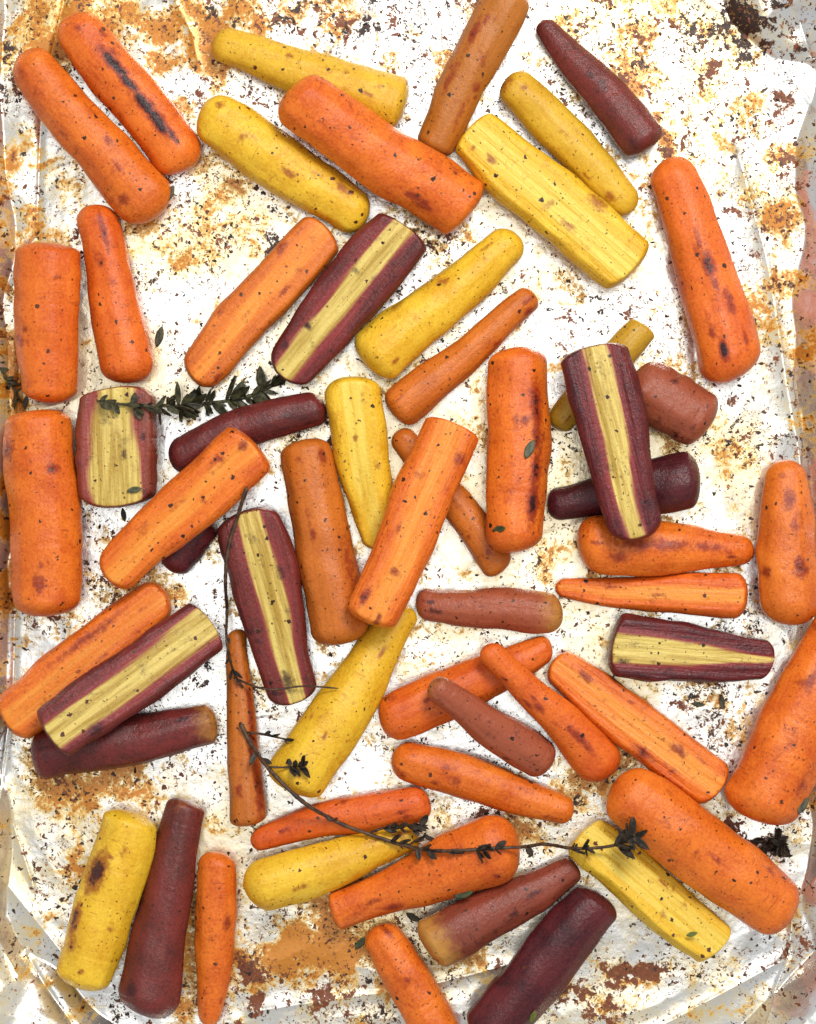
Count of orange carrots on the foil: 30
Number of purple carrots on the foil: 17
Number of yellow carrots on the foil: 11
